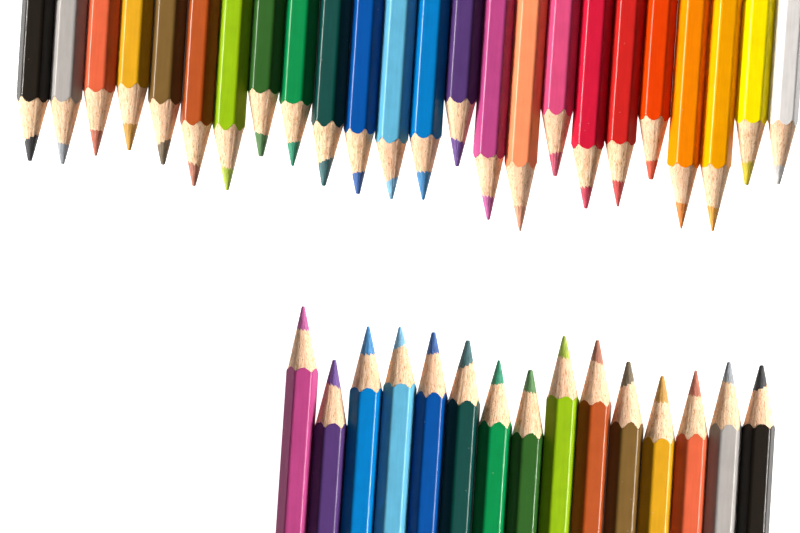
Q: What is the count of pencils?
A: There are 39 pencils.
